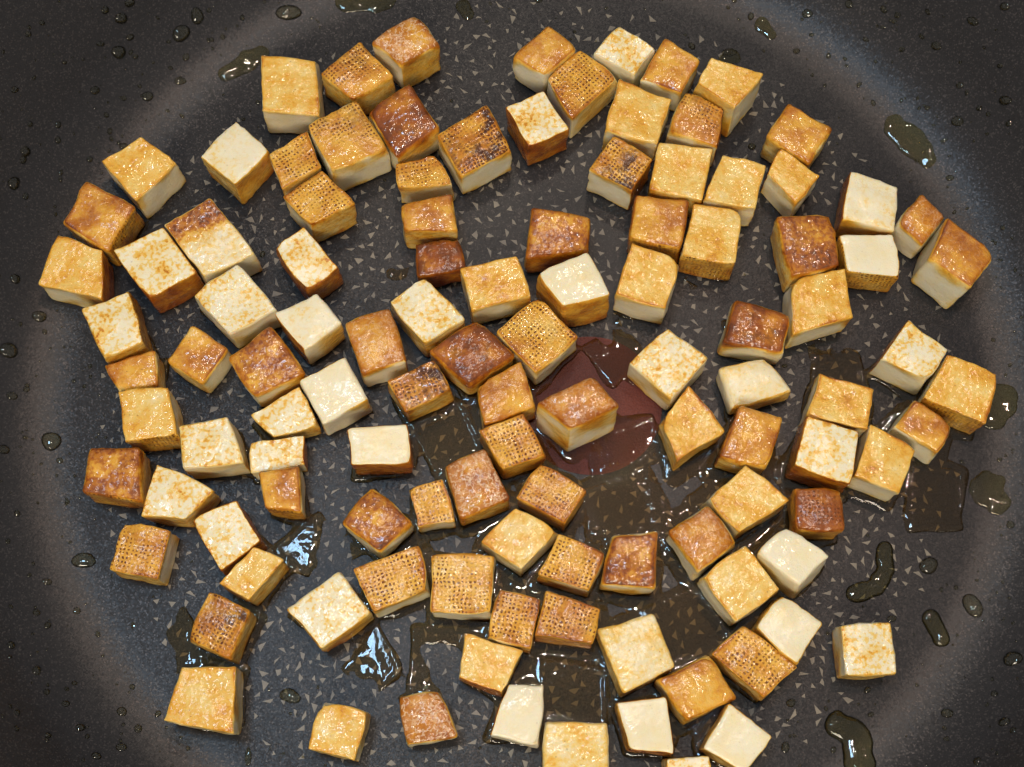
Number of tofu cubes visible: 112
